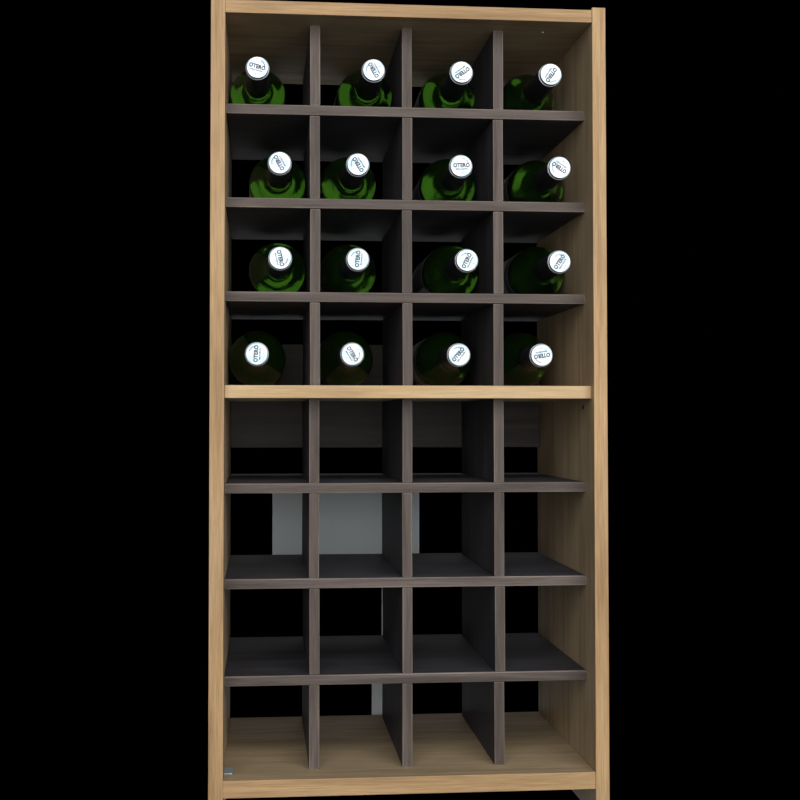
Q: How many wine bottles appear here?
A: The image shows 16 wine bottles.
